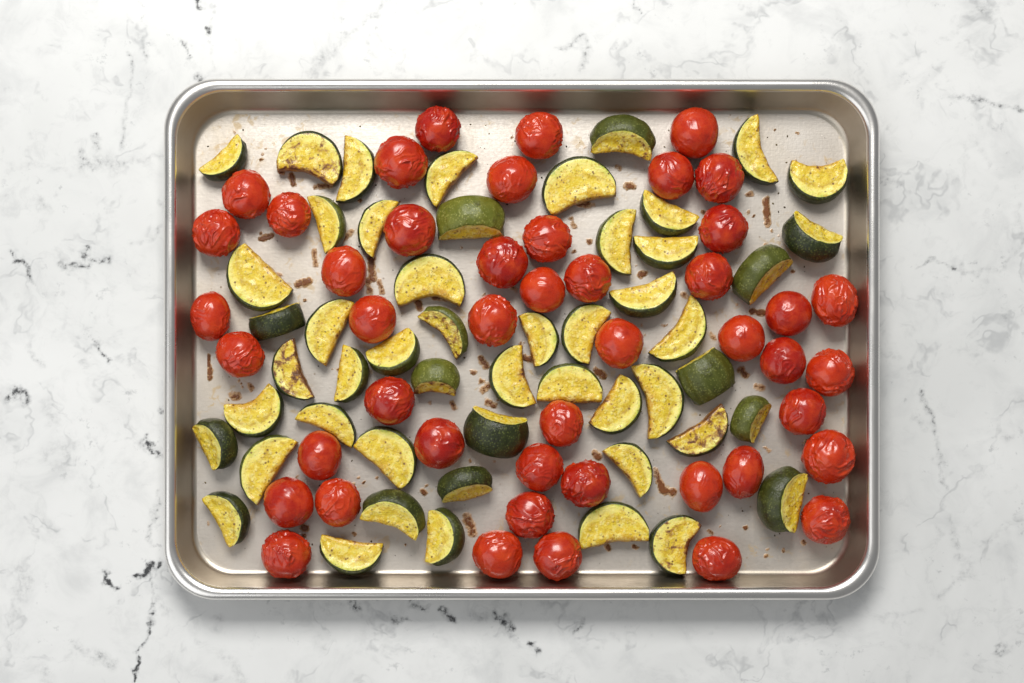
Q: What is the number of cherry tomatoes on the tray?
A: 46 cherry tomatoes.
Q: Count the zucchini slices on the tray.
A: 51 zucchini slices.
